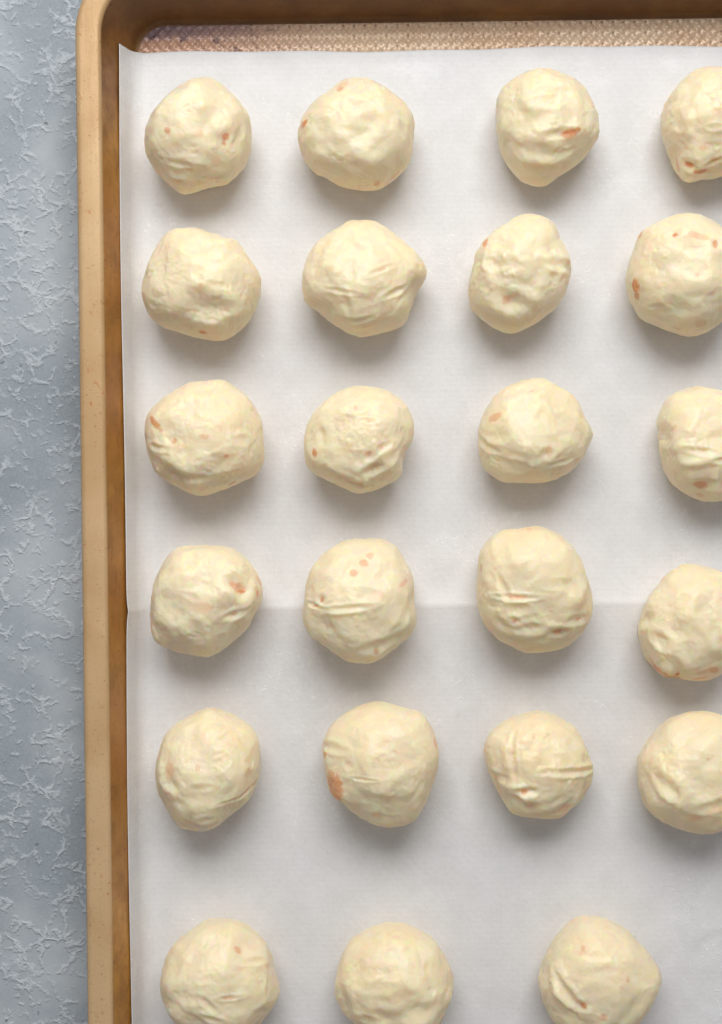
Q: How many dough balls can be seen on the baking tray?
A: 23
